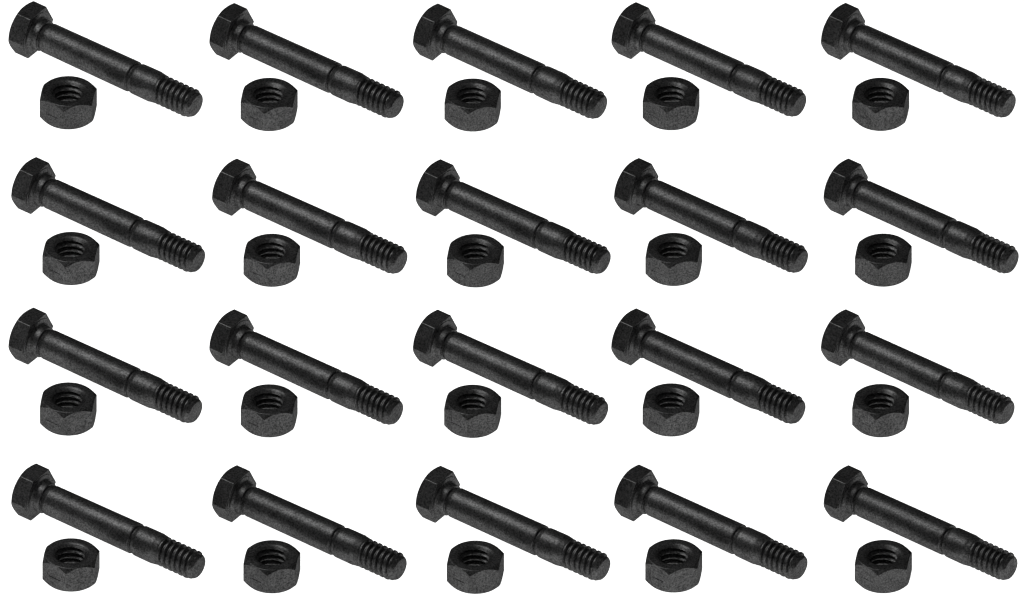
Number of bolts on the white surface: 20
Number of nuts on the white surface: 20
